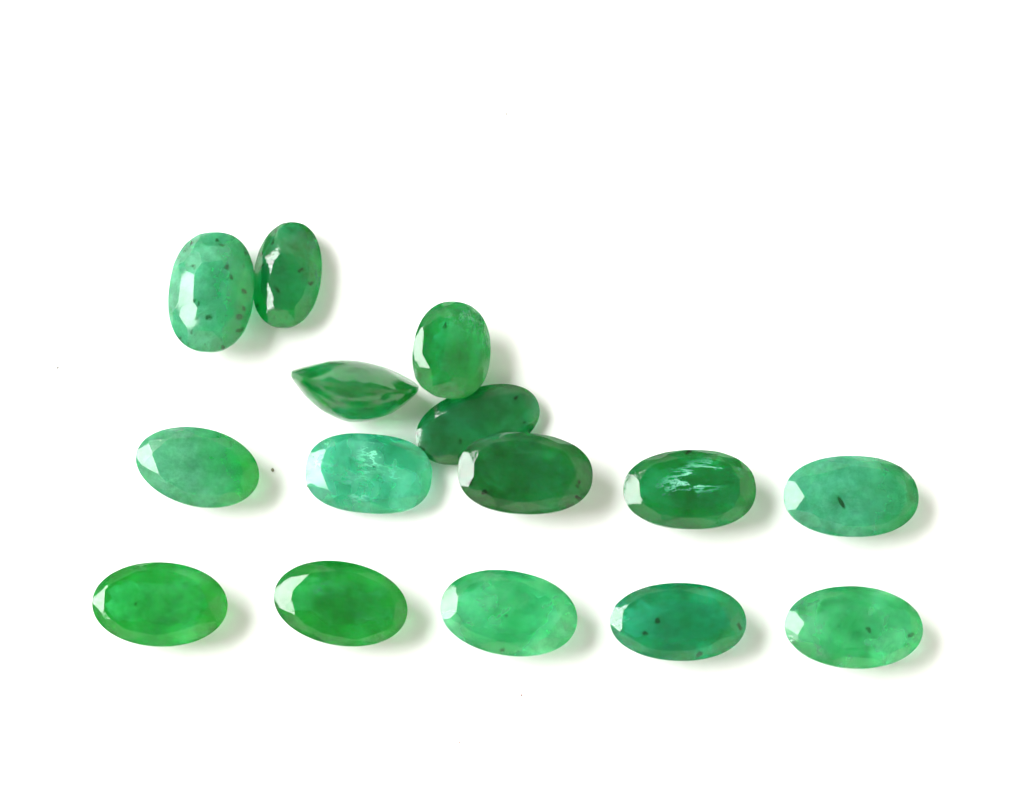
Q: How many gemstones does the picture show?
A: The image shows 15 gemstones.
